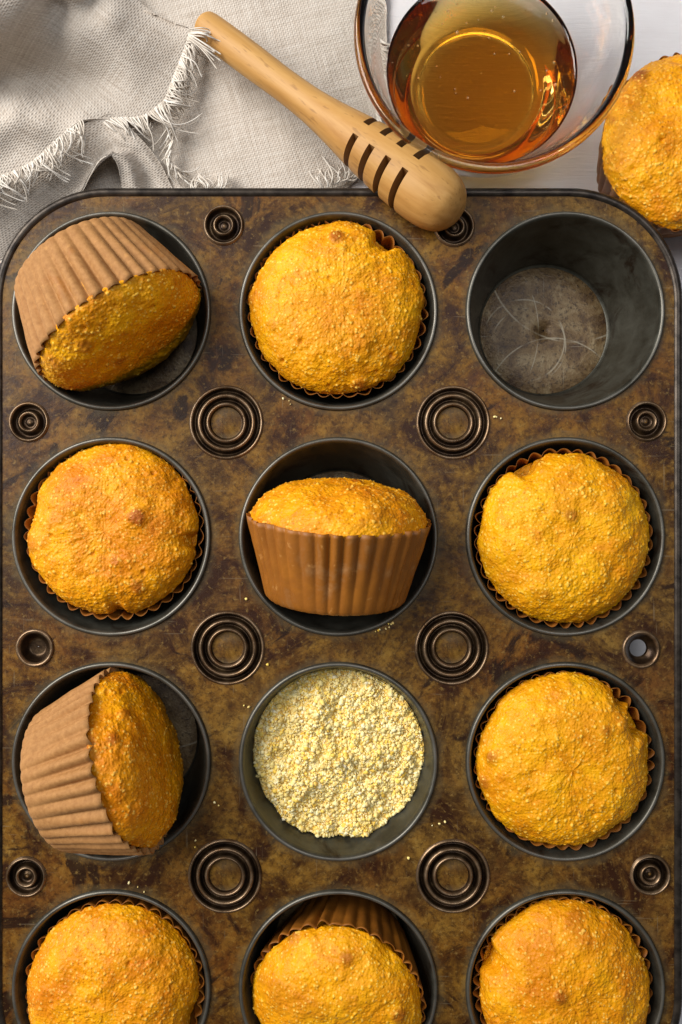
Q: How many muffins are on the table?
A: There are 11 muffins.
